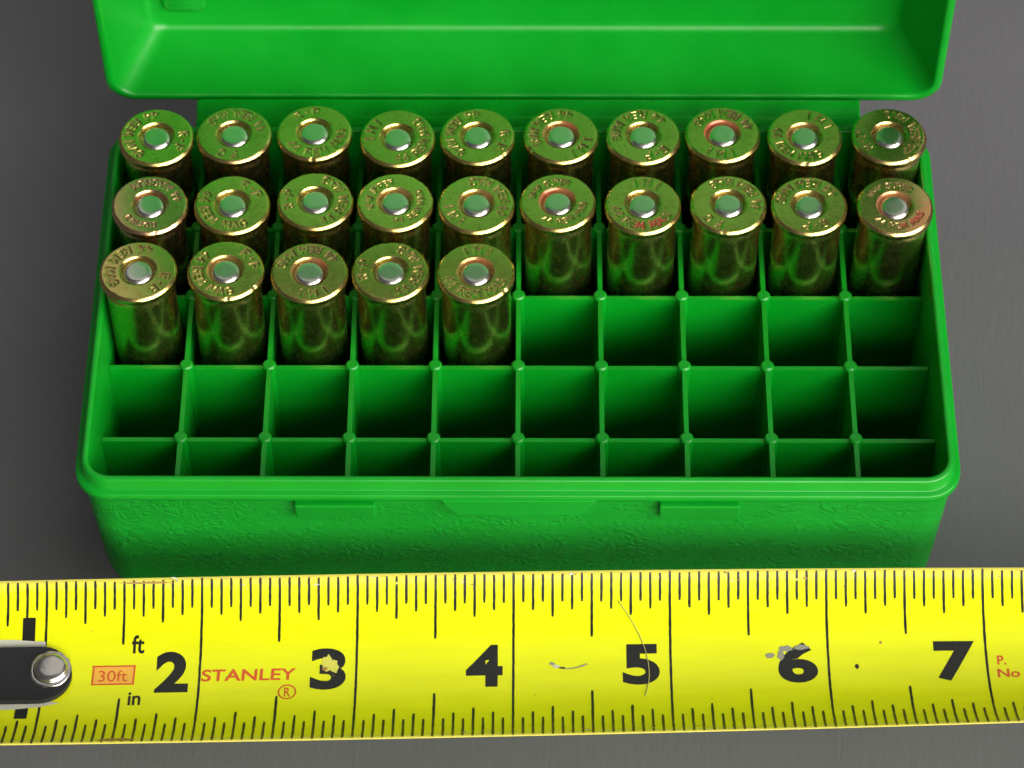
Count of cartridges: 25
